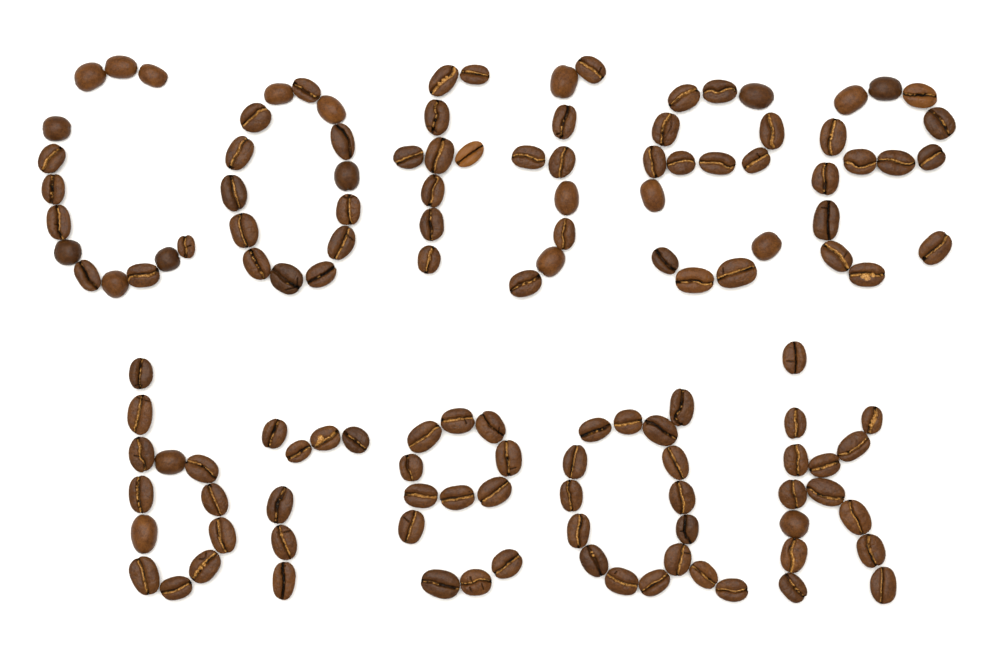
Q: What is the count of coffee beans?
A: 133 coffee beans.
